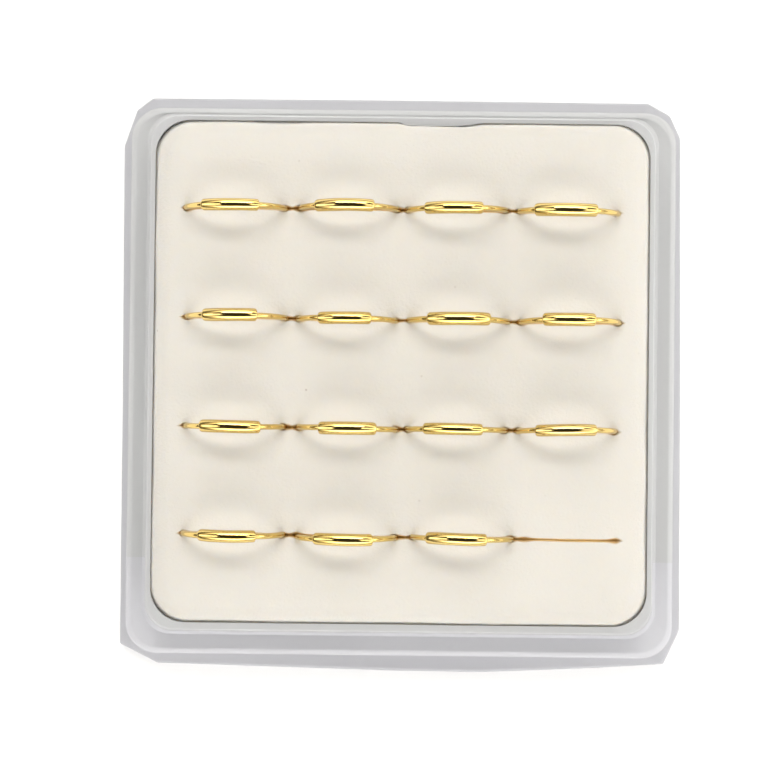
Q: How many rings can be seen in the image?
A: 15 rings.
